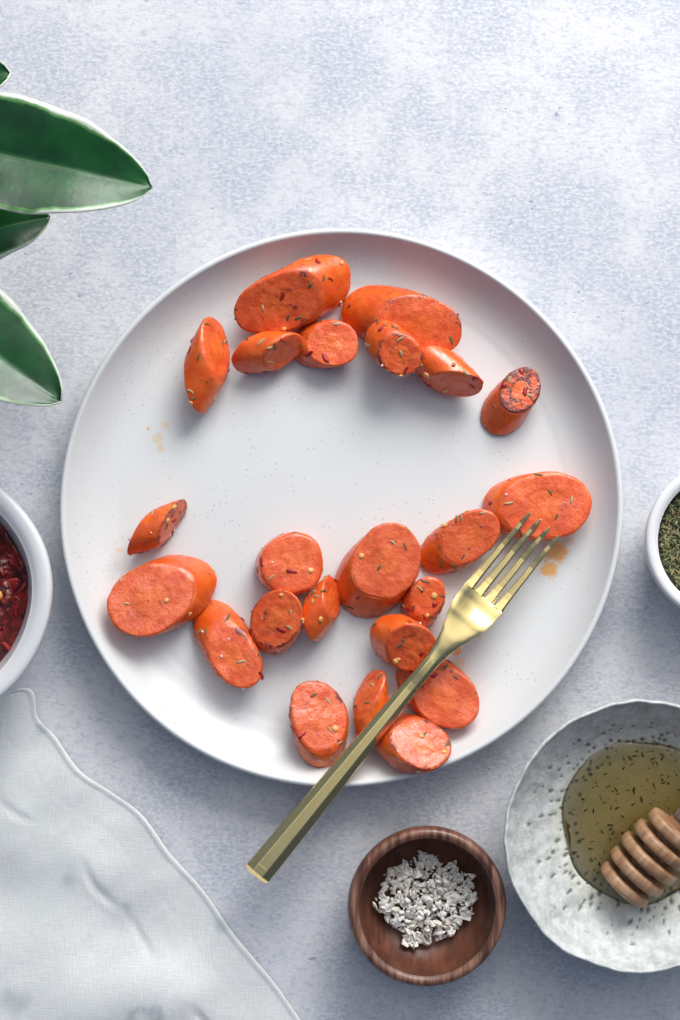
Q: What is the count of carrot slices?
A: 23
